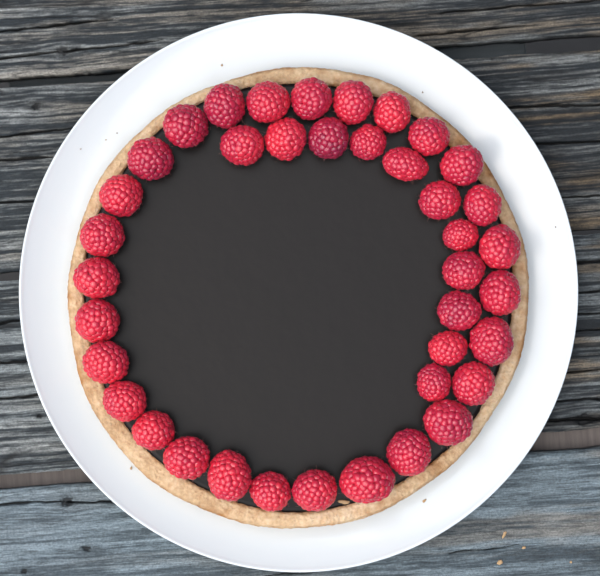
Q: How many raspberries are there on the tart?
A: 39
